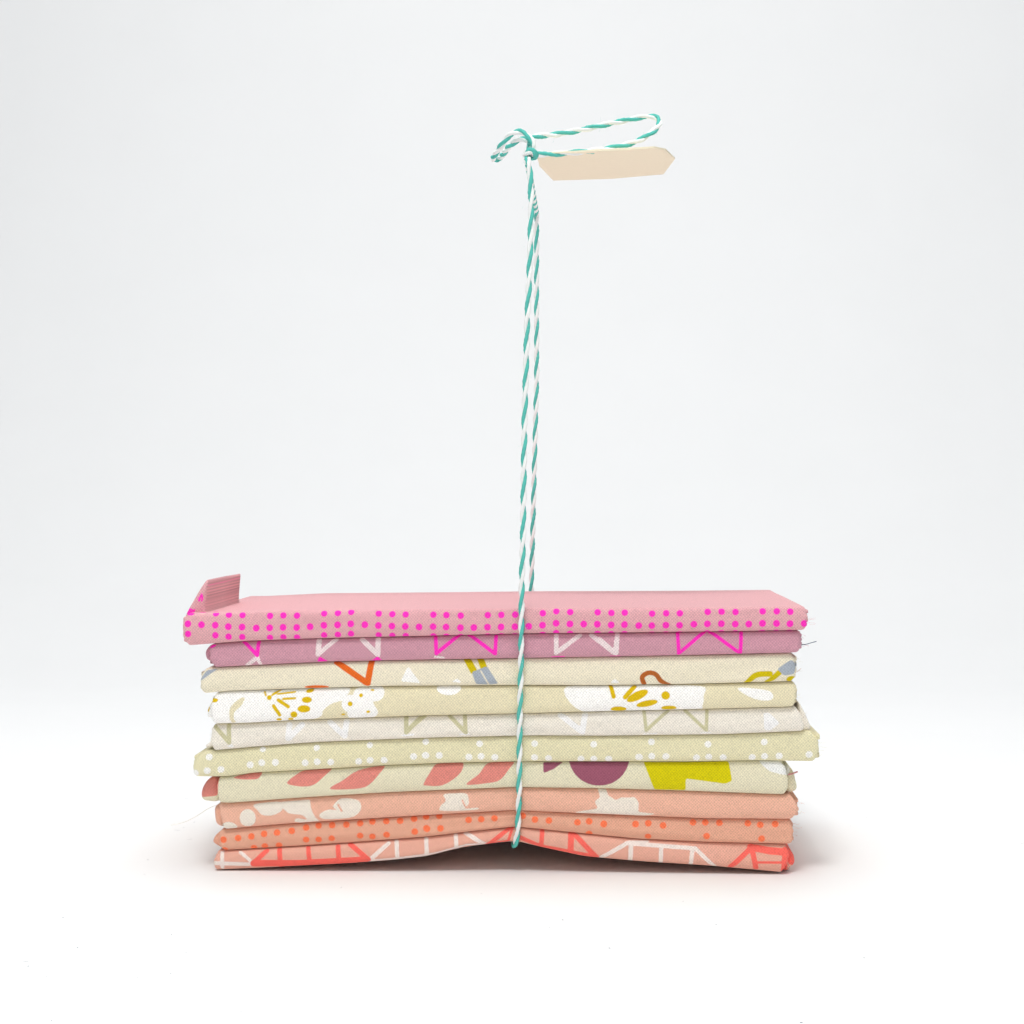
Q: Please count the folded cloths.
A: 10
